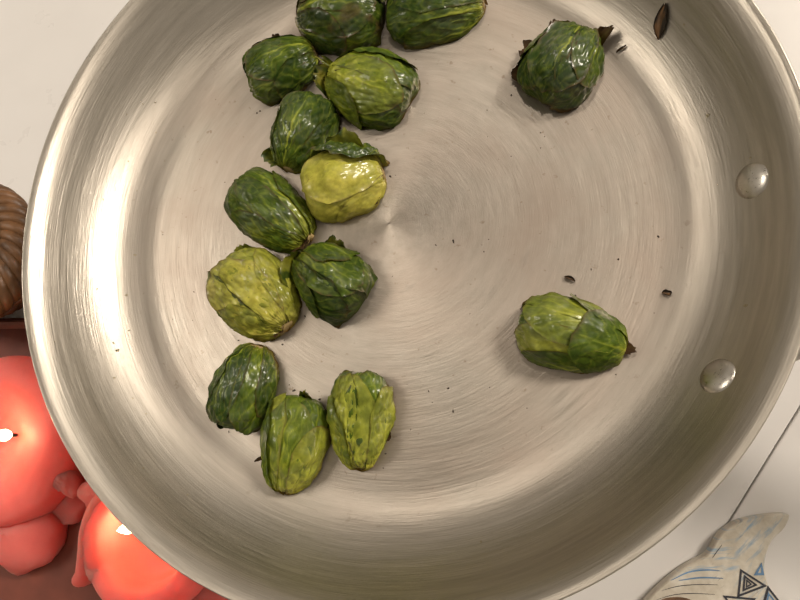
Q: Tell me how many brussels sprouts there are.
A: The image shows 14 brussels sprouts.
